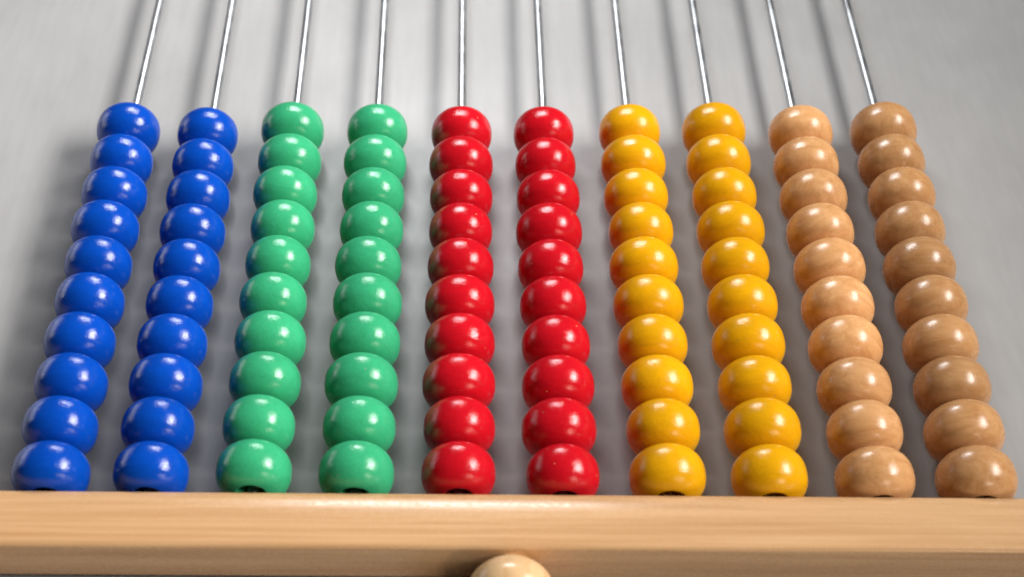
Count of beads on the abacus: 100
